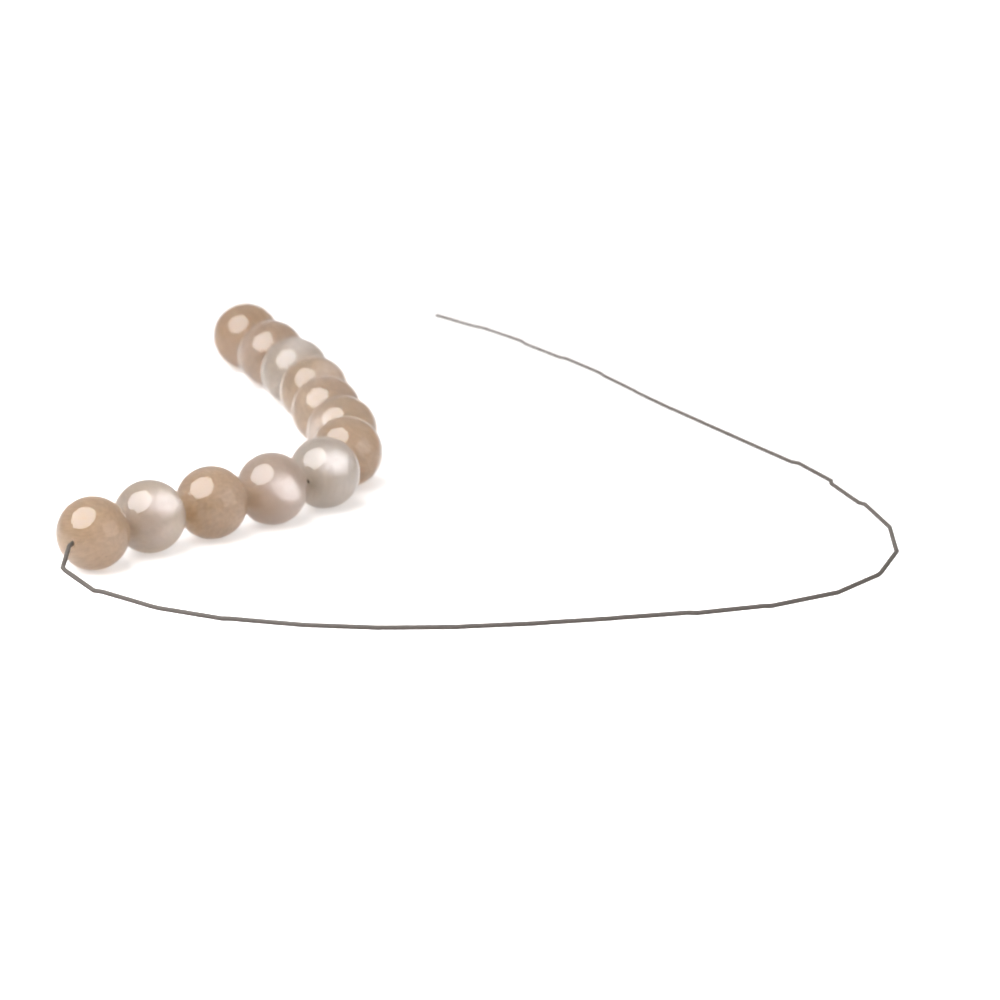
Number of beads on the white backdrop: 12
